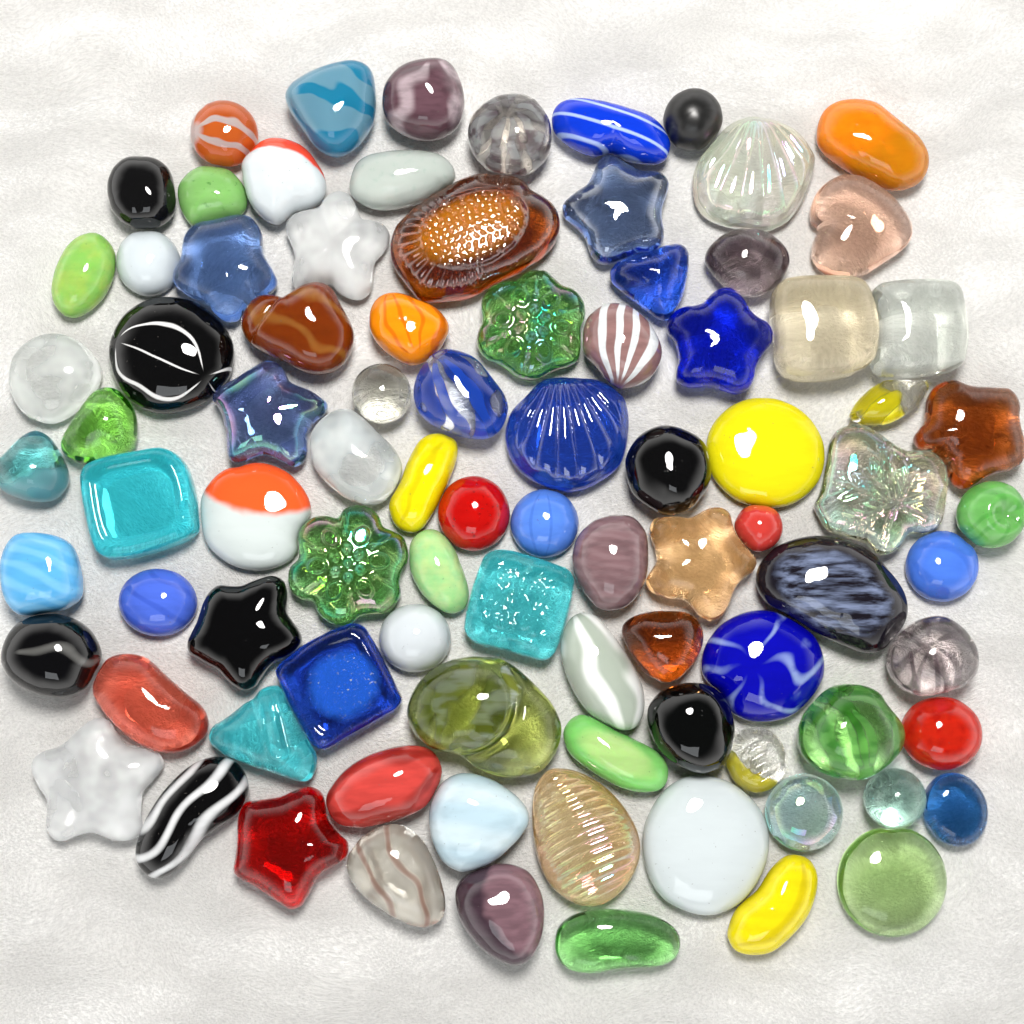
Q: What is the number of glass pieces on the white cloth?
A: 89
